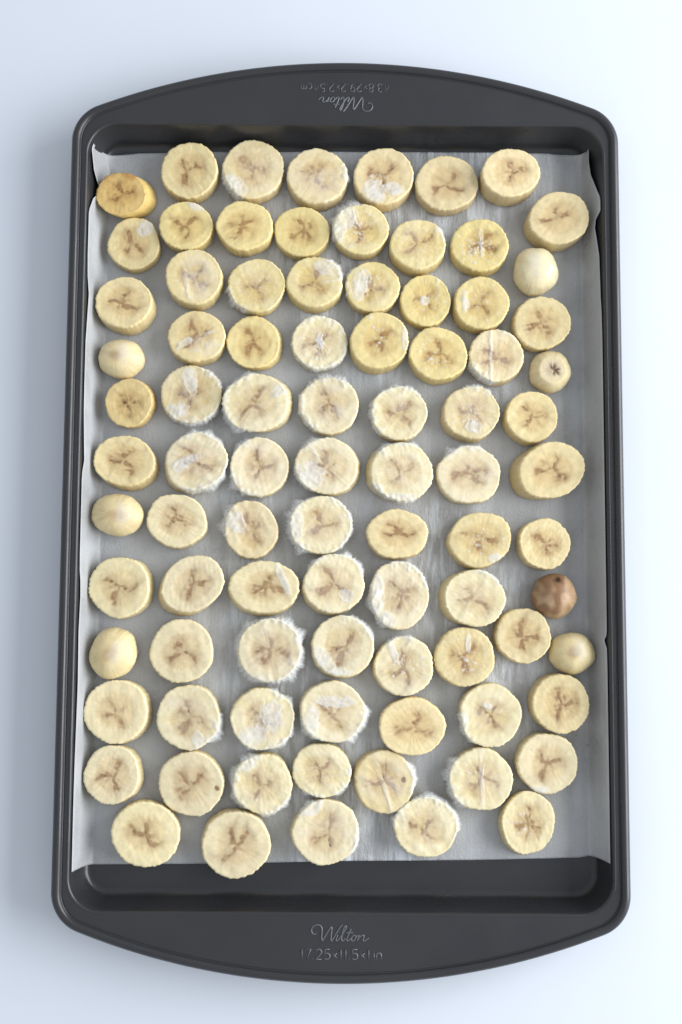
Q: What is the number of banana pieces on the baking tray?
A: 87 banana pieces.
